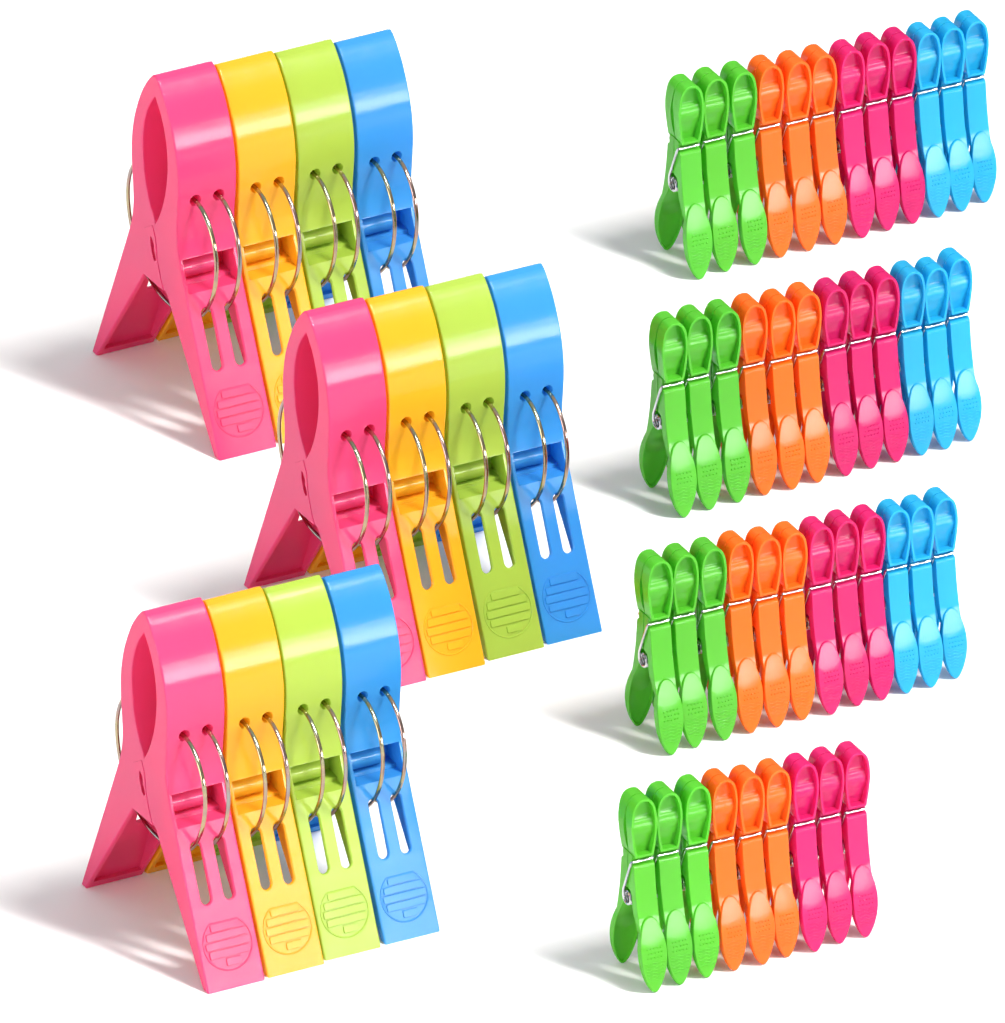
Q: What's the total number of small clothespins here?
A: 45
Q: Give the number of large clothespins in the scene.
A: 12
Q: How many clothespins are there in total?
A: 57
